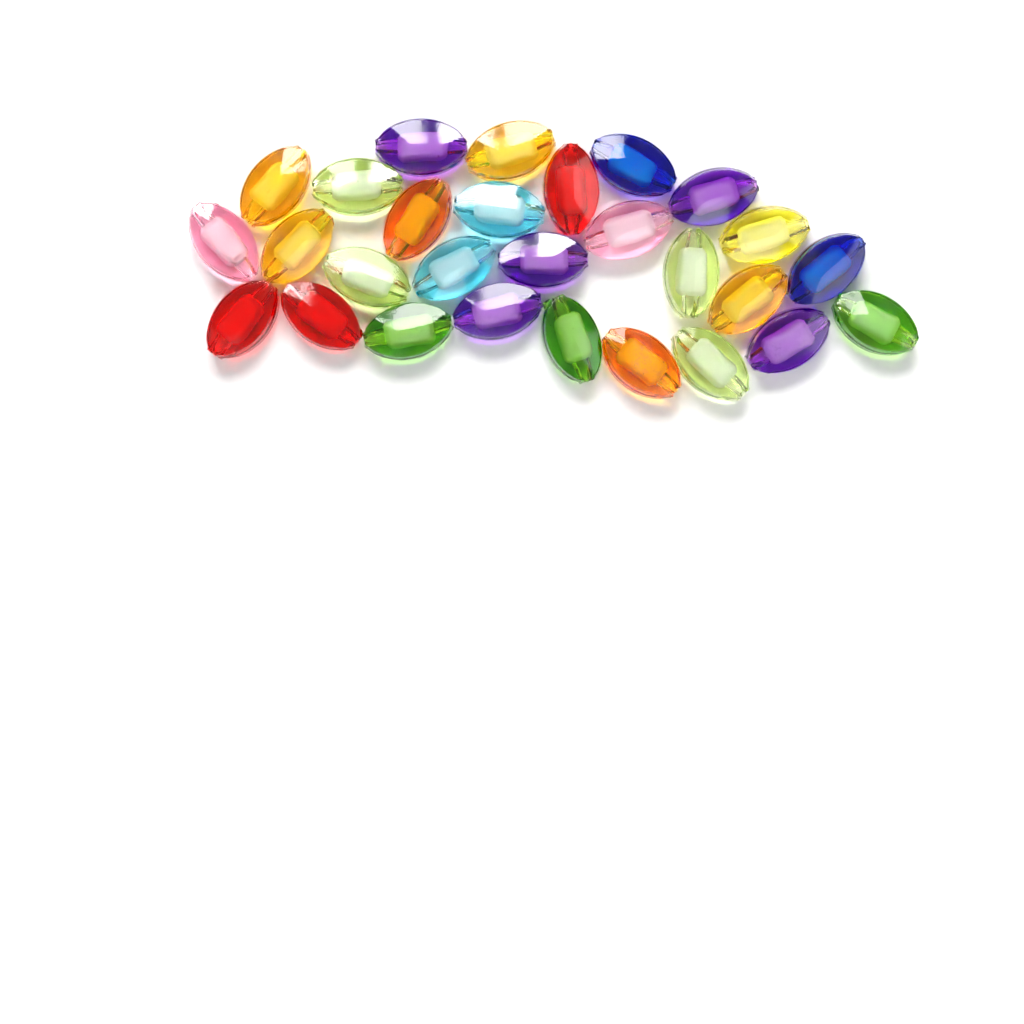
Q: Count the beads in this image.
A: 28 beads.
